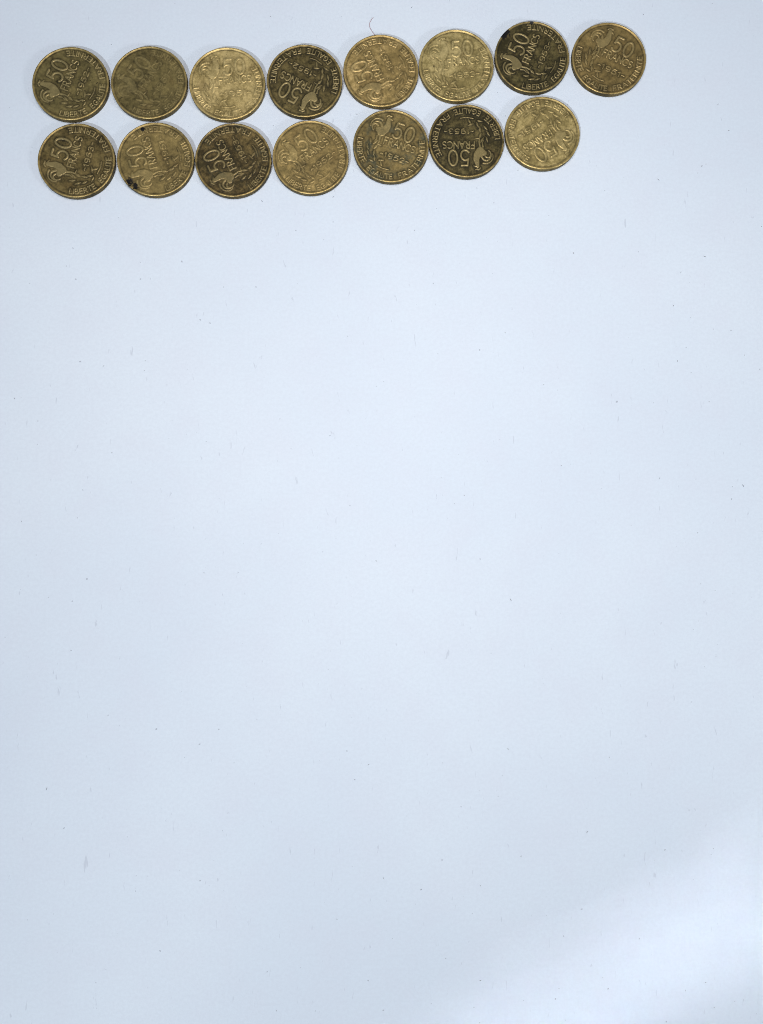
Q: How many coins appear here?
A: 15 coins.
